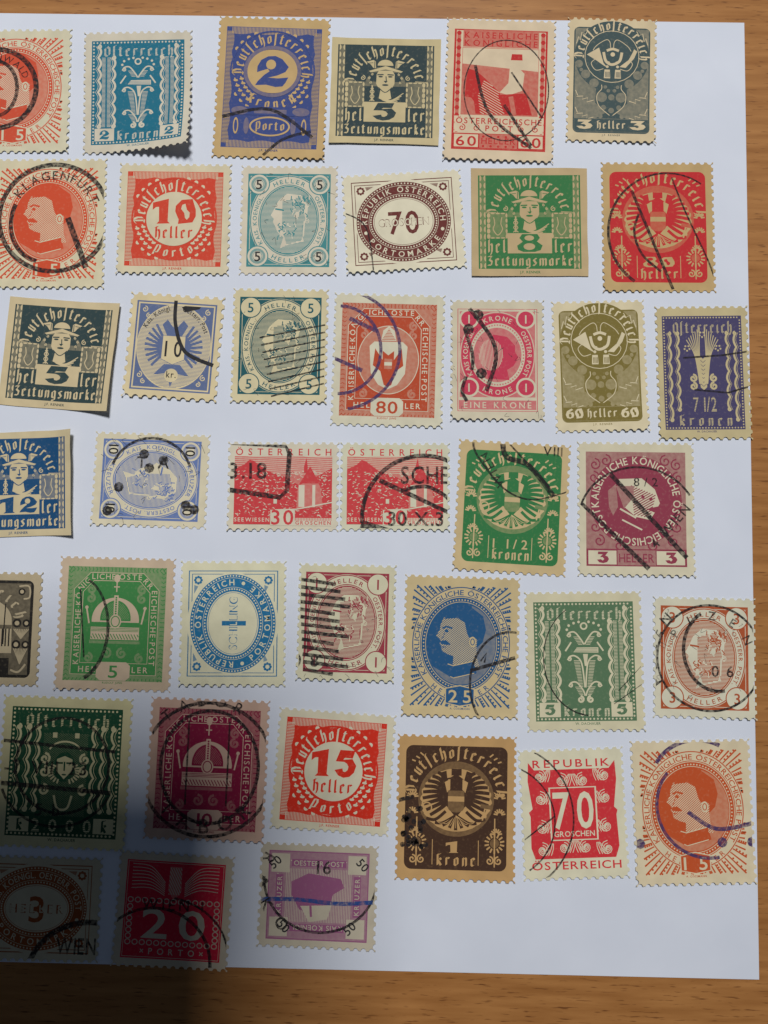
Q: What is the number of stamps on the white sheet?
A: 41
